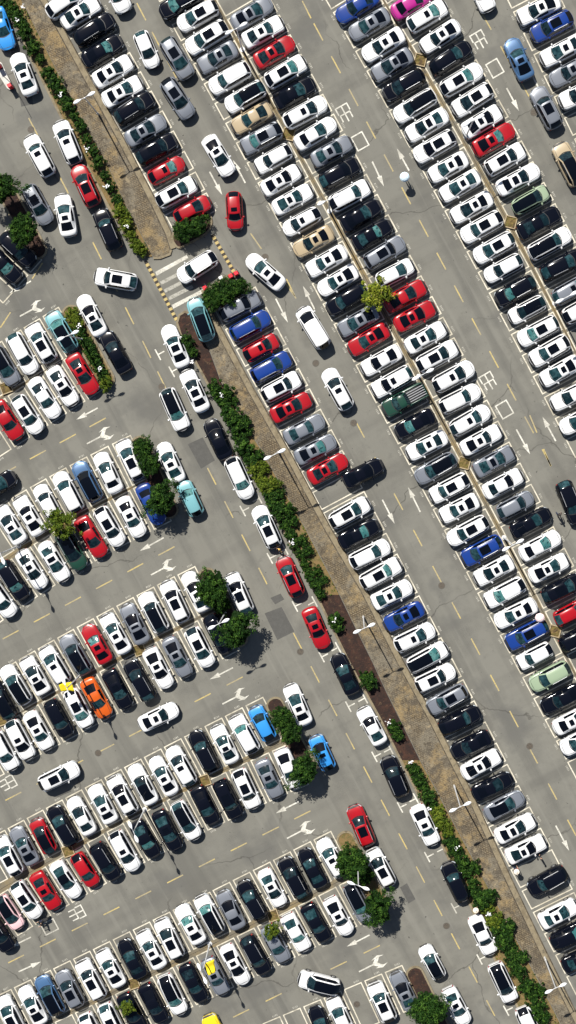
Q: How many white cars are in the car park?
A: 177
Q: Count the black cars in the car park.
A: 62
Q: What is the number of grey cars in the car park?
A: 35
